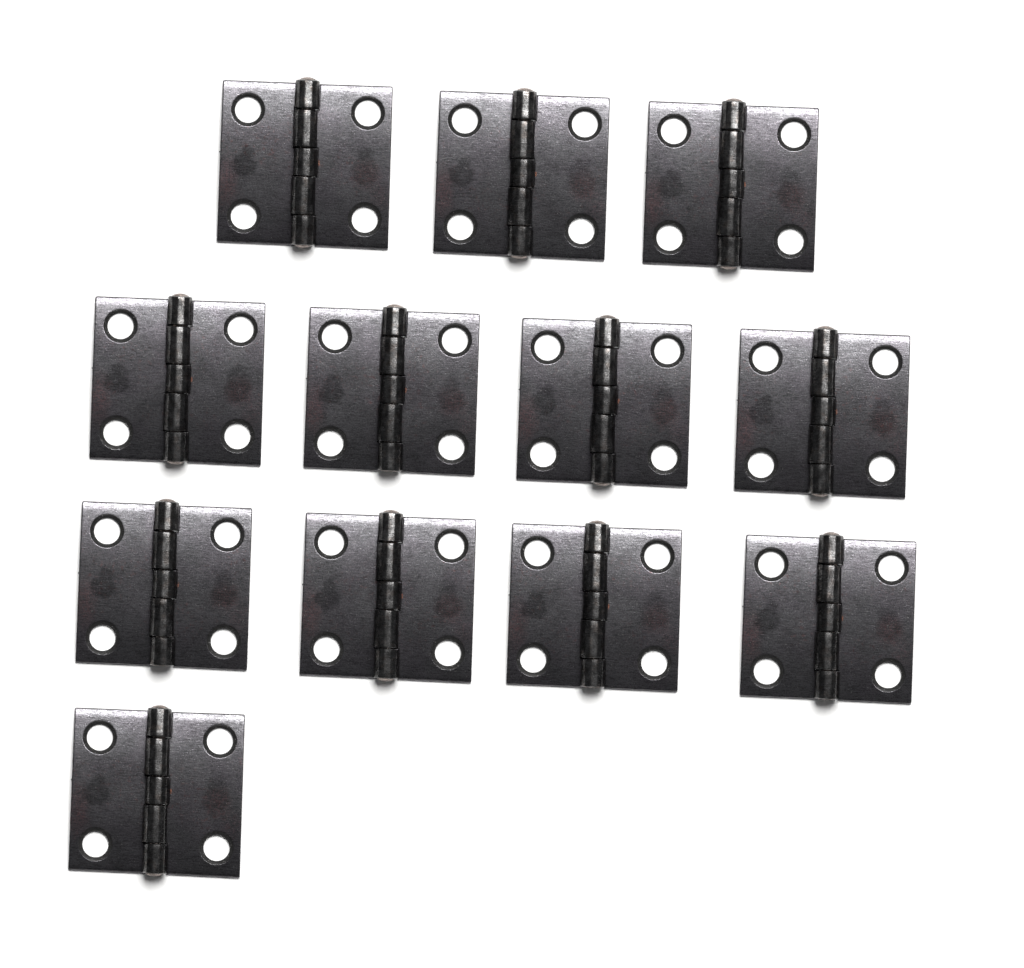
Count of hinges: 12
